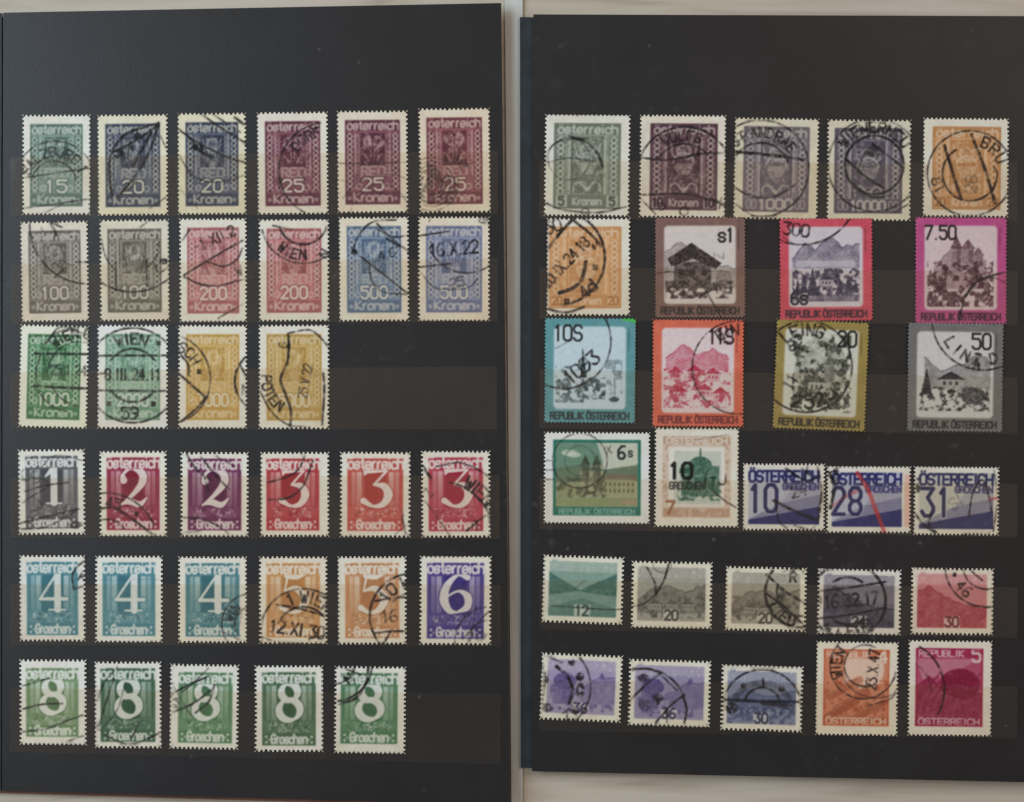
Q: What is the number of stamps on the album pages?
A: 61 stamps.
